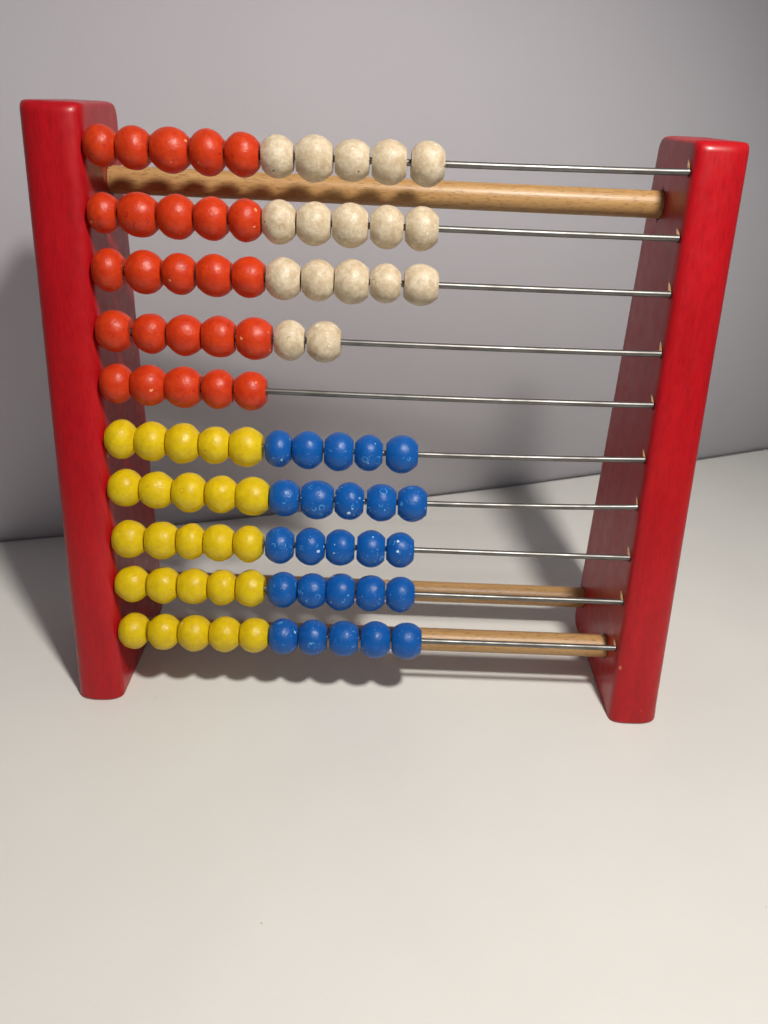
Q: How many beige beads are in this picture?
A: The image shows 17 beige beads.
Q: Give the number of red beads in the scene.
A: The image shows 25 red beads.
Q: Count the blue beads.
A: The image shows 25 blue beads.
